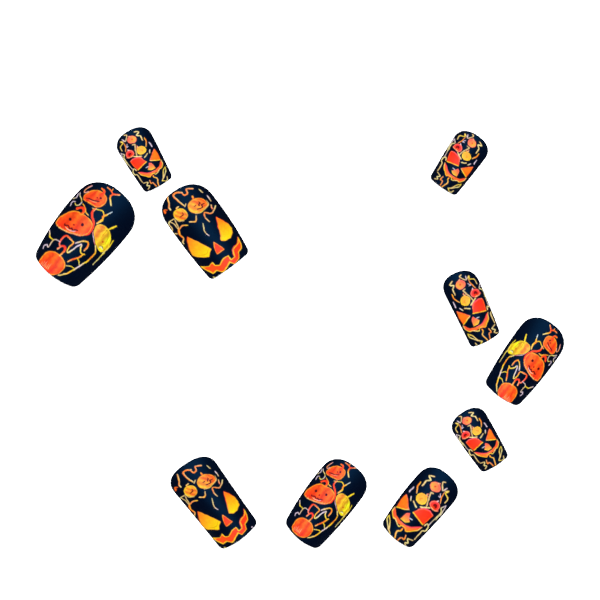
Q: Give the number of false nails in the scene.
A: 10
